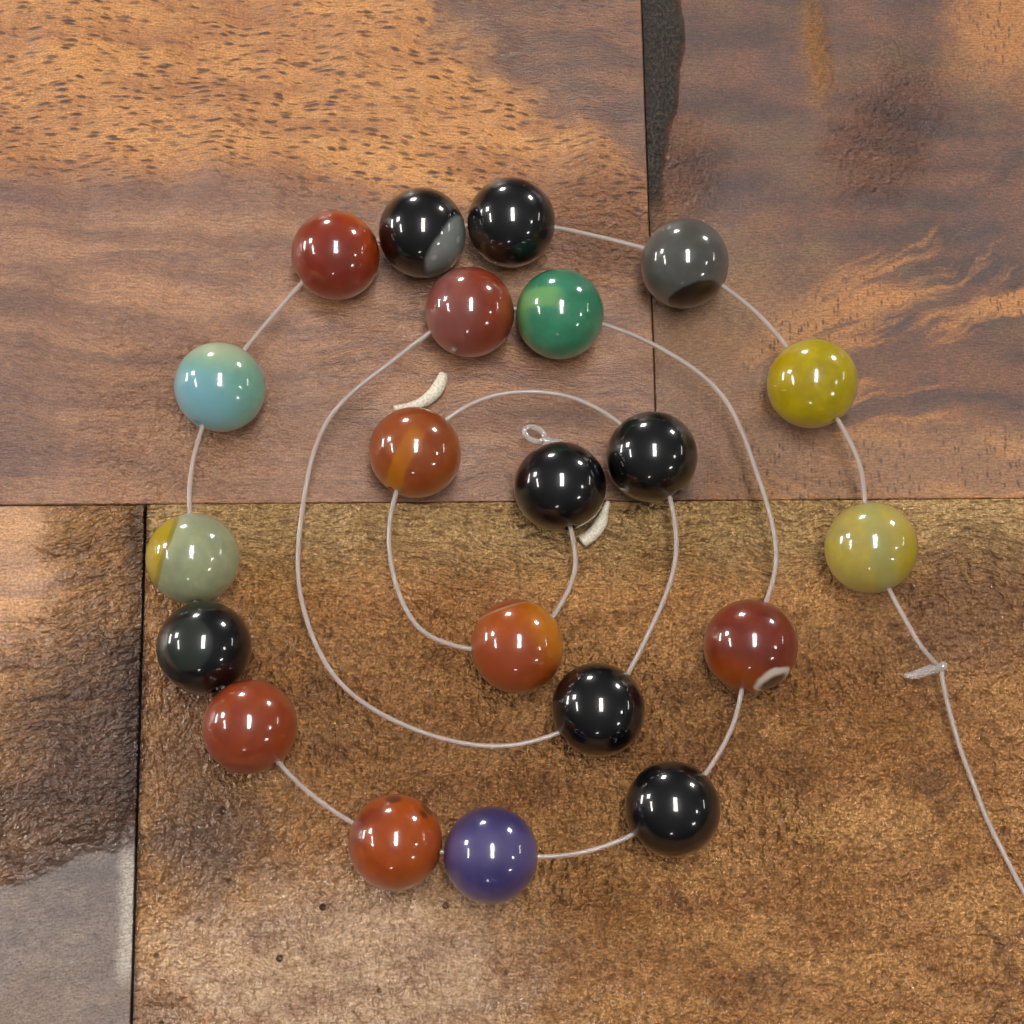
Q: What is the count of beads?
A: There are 21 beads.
